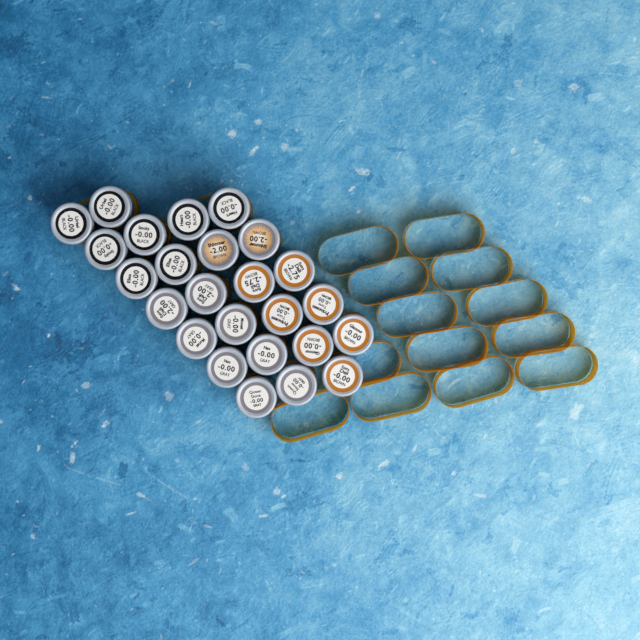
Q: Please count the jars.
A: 25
